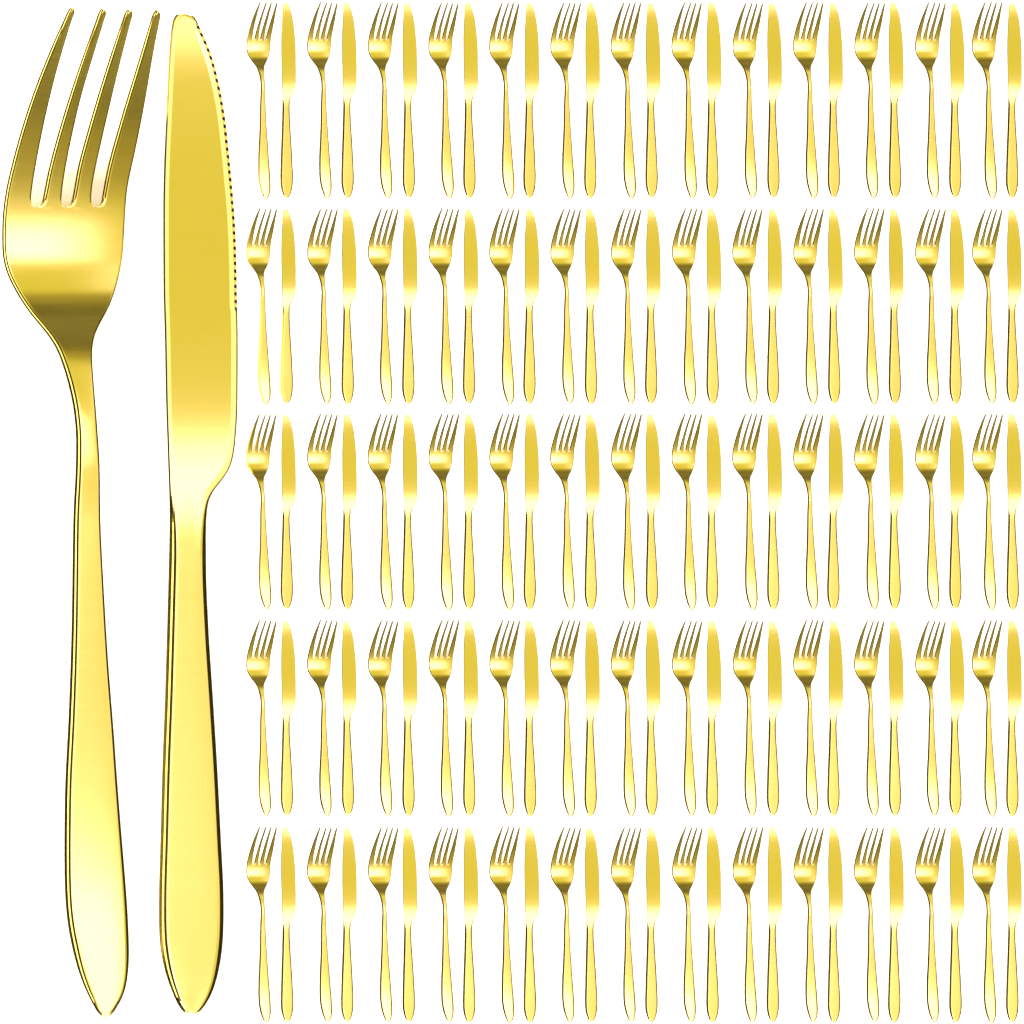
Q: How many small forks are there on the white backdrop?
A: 65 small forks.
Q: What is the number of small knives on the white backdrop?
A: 65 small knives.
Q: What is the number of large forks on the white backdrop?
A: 1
